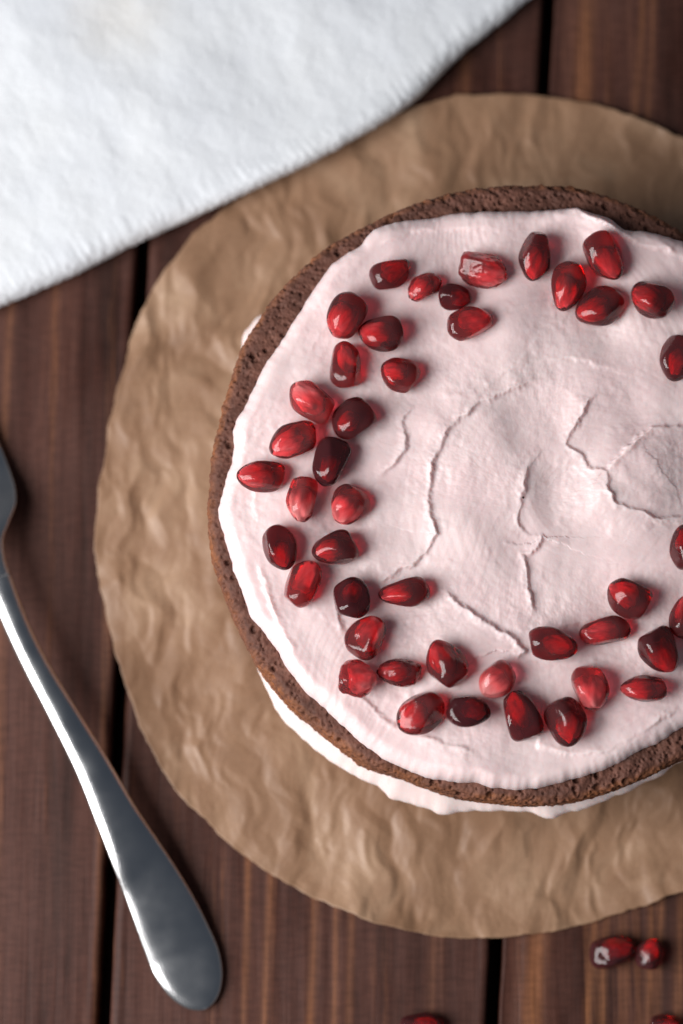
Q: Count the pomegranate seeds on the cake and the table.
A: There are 48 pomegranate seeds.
